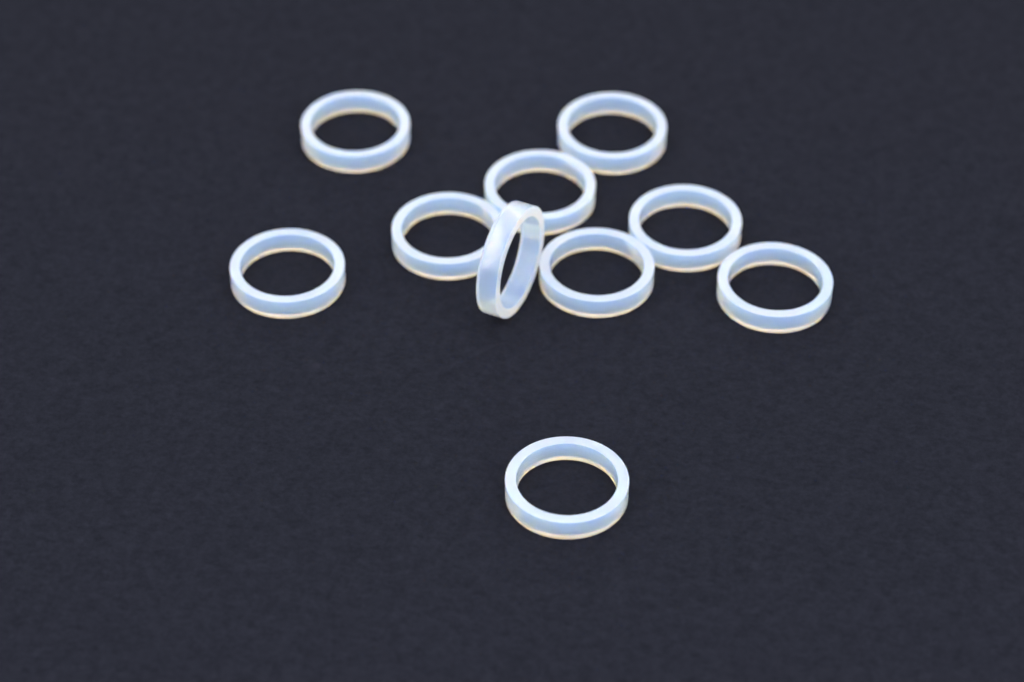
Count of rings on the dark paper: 10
